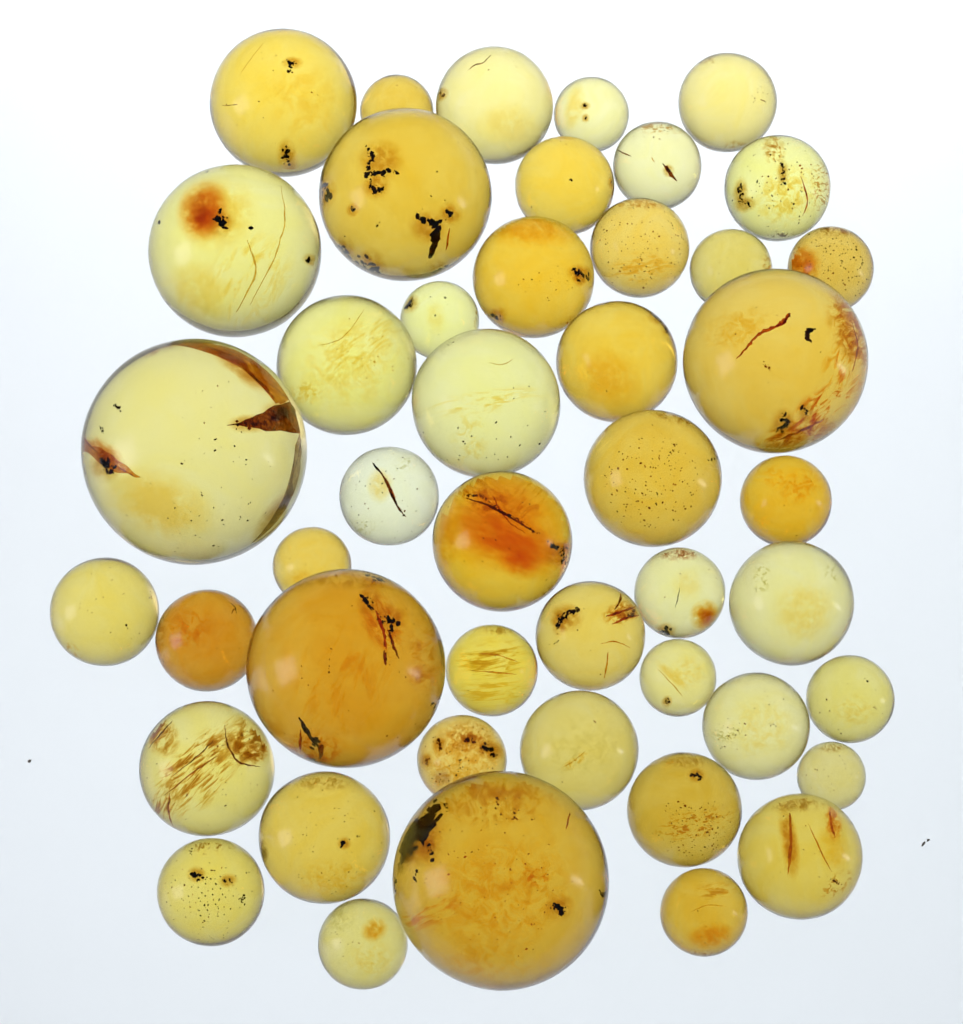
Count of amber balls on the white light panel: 46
